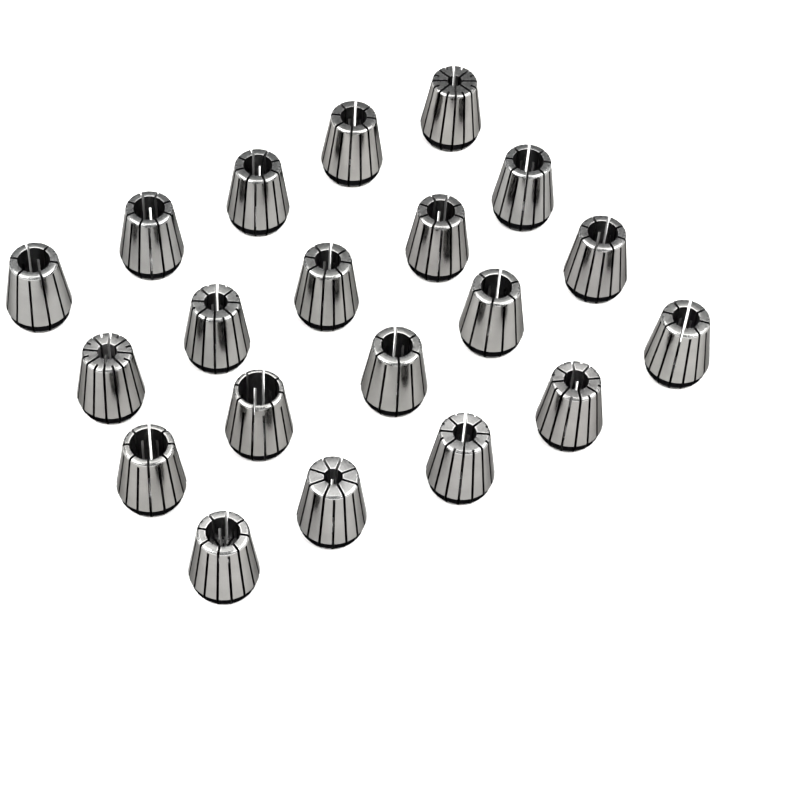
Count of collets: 20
